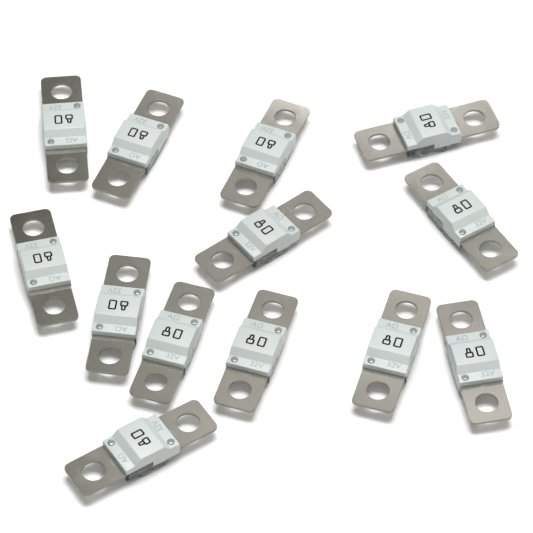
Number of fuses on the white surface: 13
